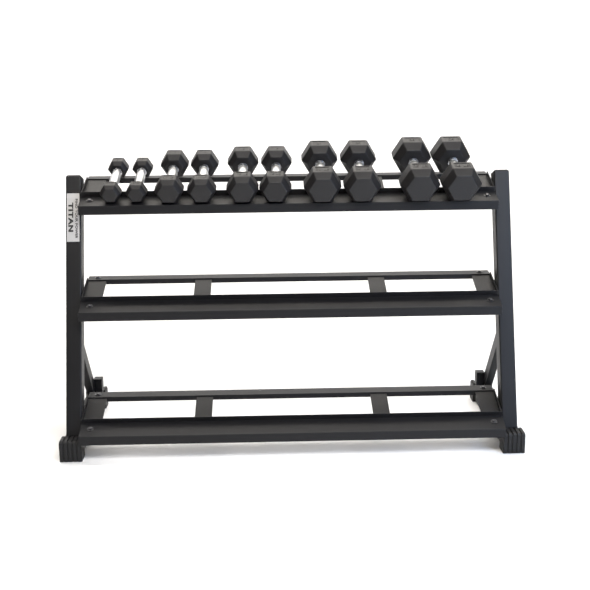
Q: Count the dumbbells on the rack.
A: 10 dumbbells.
